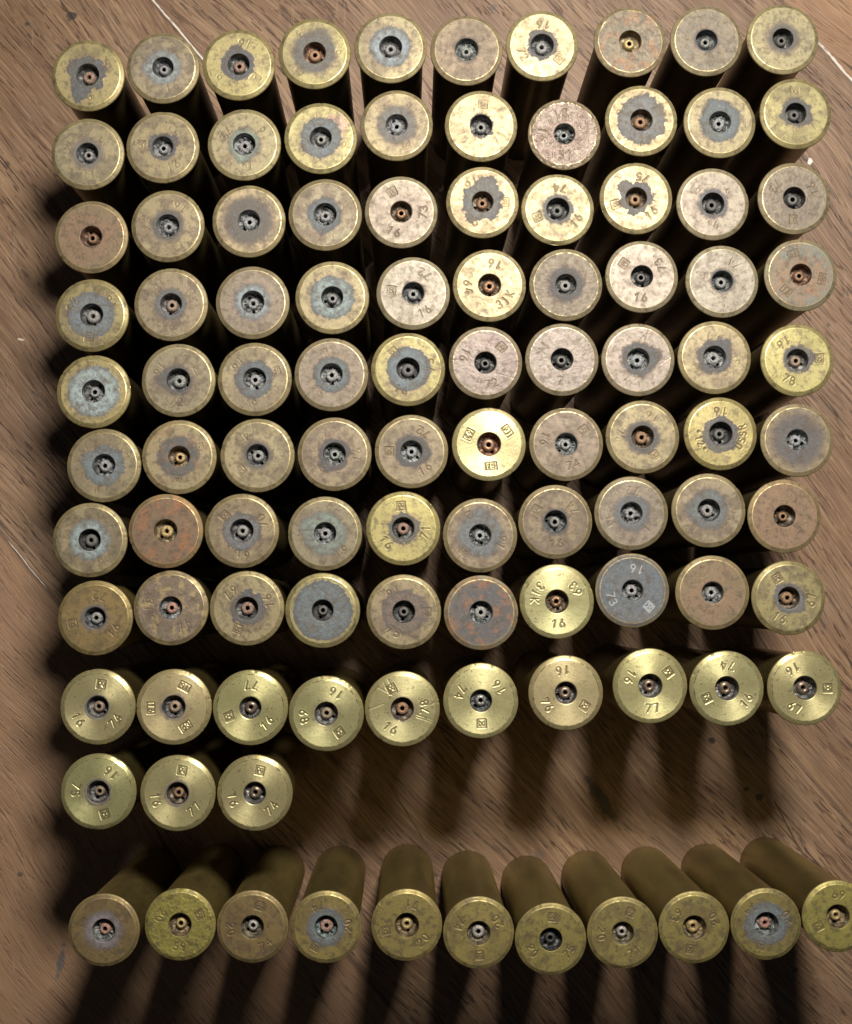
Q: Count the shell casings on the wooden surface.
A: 104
